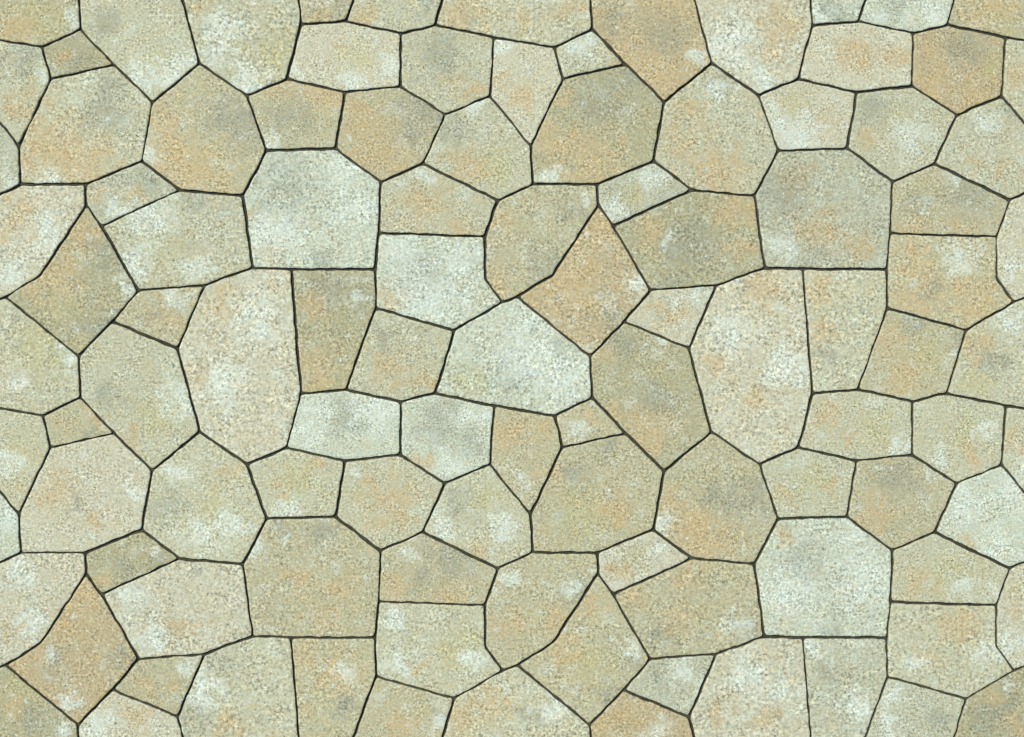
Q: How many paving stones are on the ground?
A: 107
